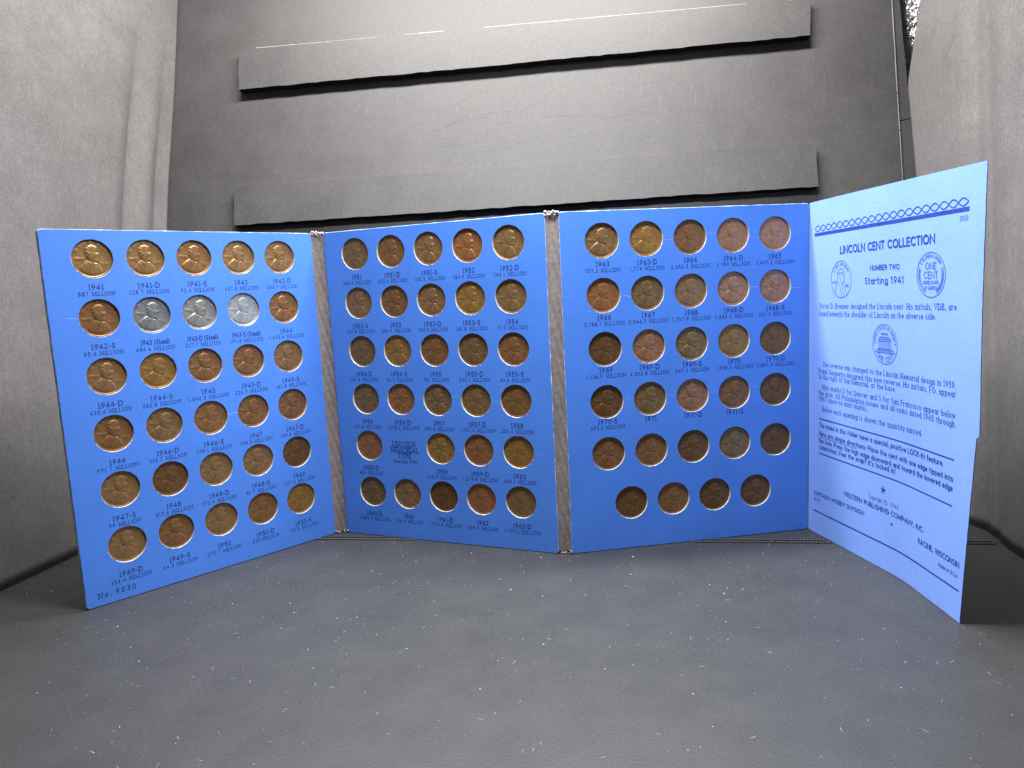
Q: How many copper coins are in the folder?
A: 85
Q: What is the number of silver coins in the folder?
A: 3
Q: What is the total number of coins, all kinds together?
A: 88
